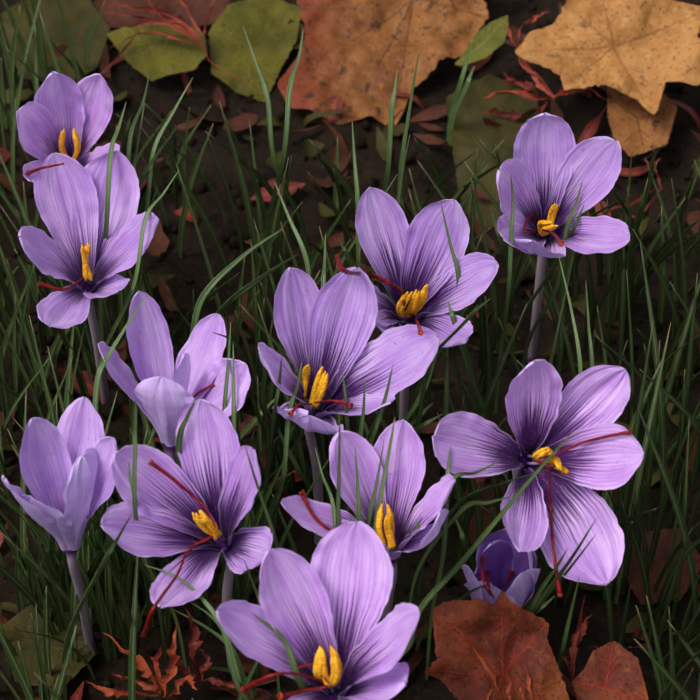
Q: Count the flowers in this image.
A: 12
